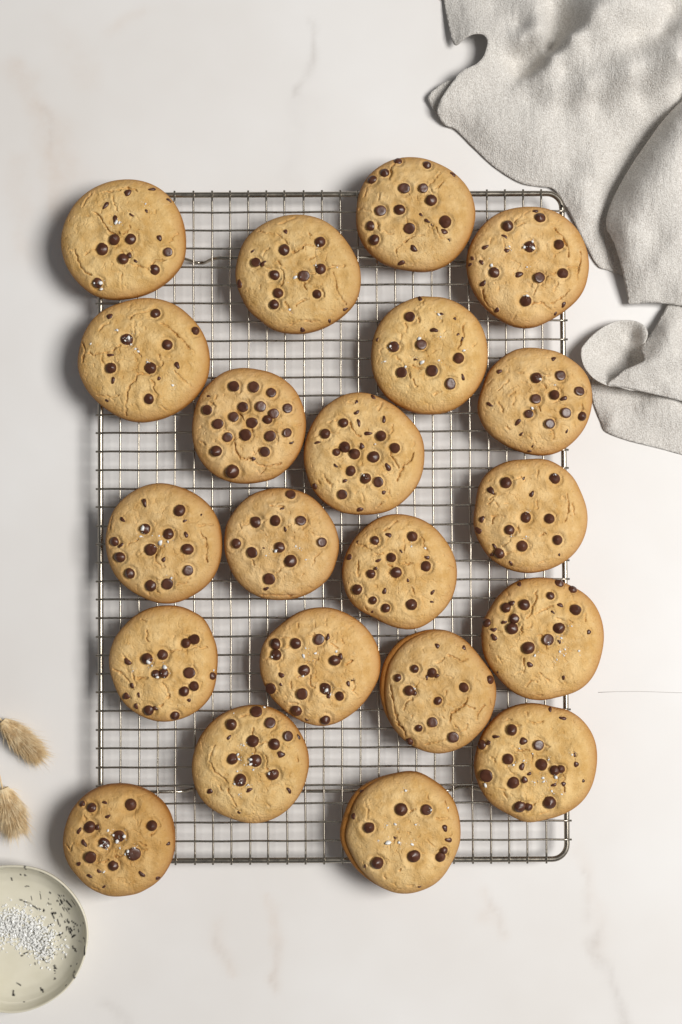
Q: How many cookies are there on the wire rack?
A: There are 21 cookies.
